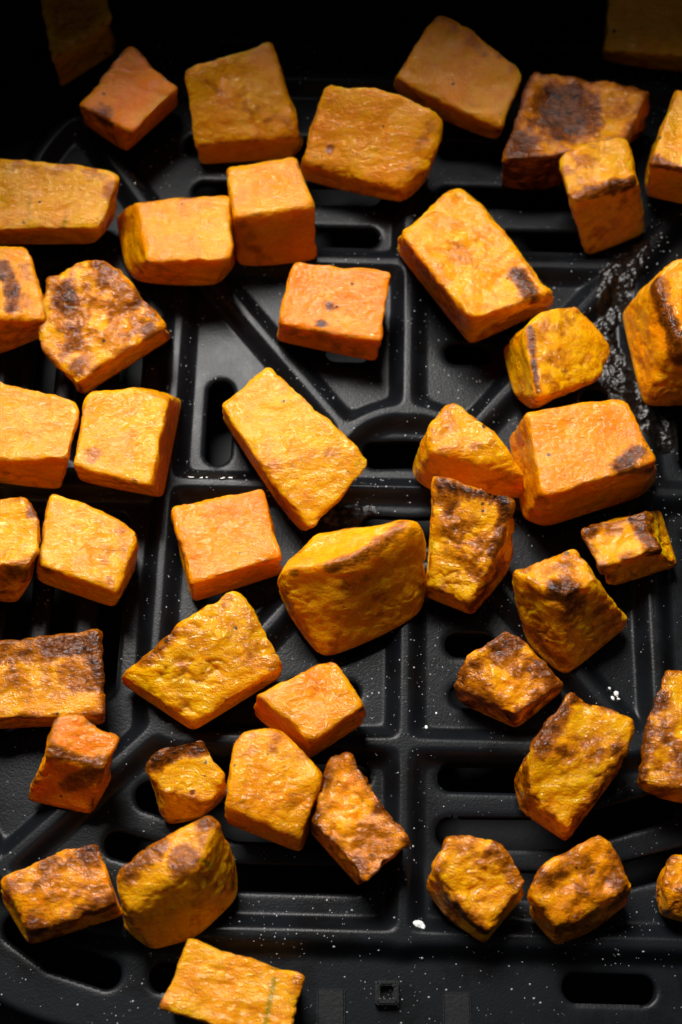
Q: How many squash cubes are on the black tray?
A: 46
